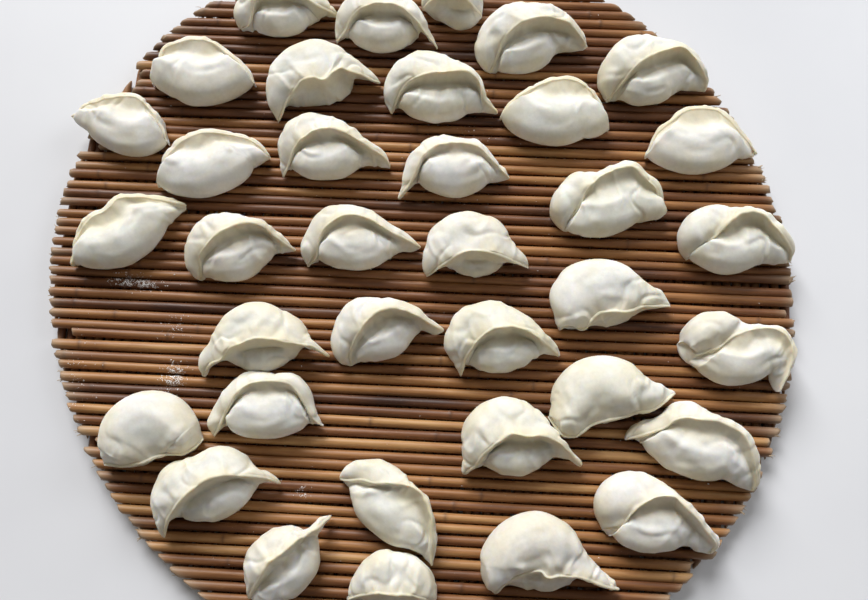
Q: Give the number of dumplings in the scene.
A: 36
